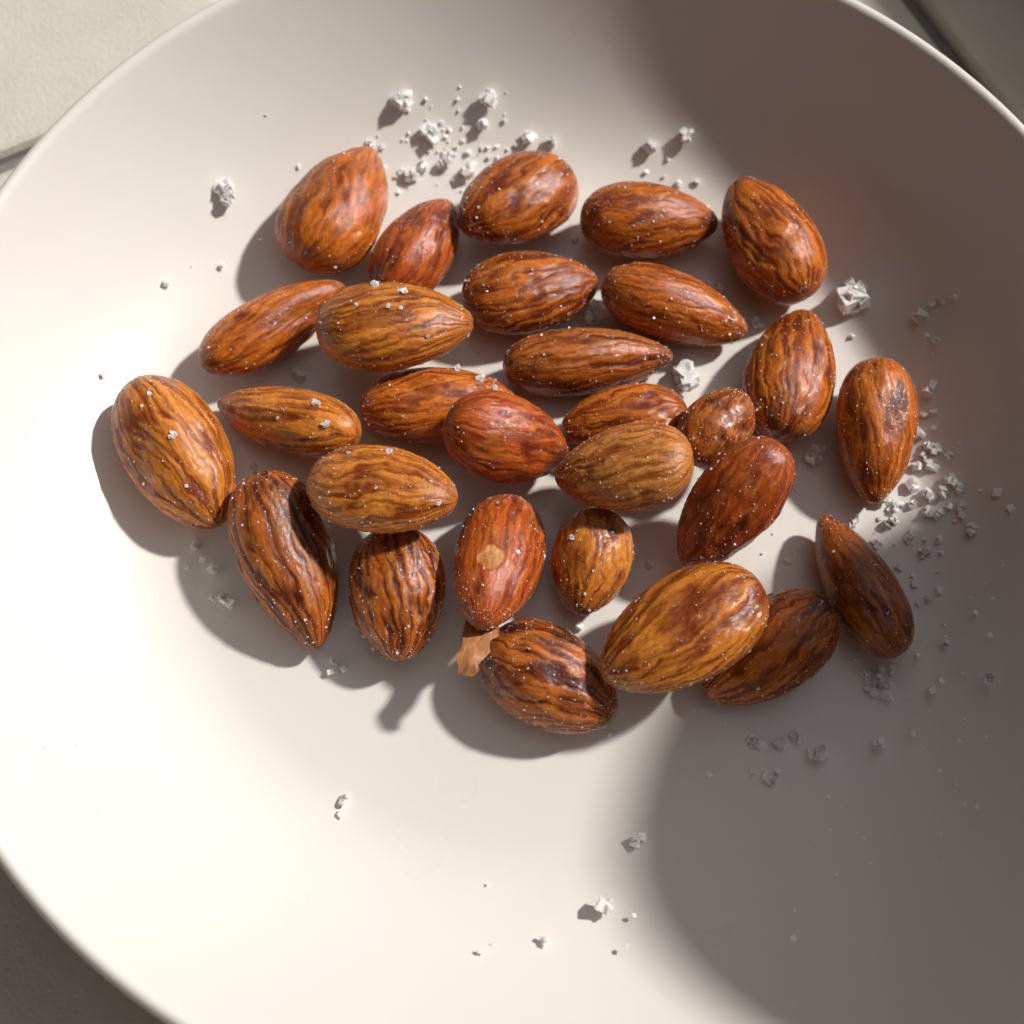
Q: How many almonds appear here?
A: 29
